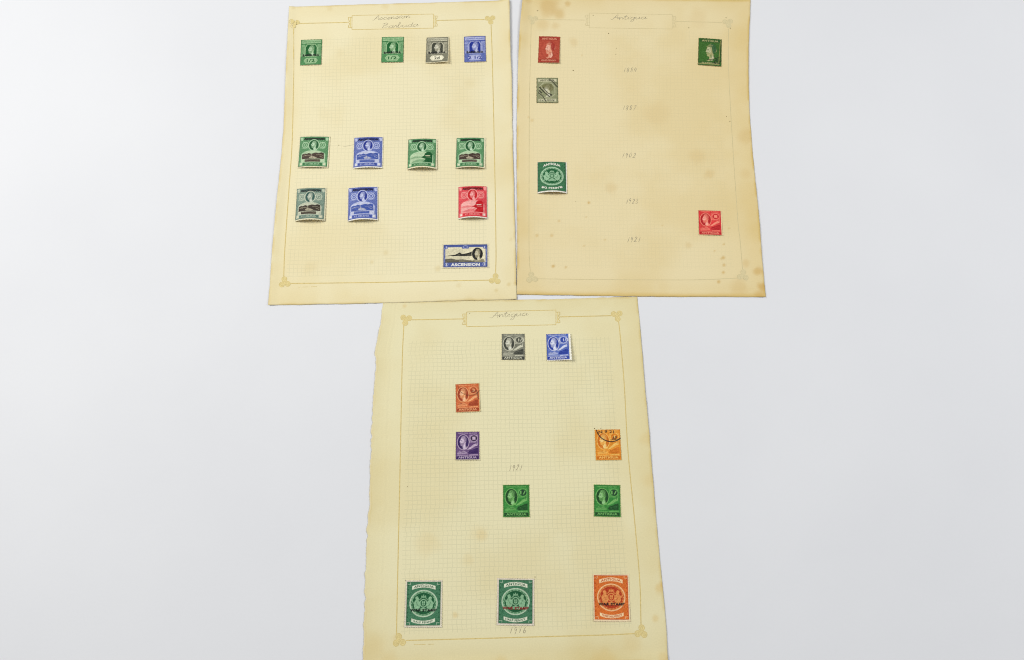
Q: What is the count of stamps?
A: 27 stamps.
